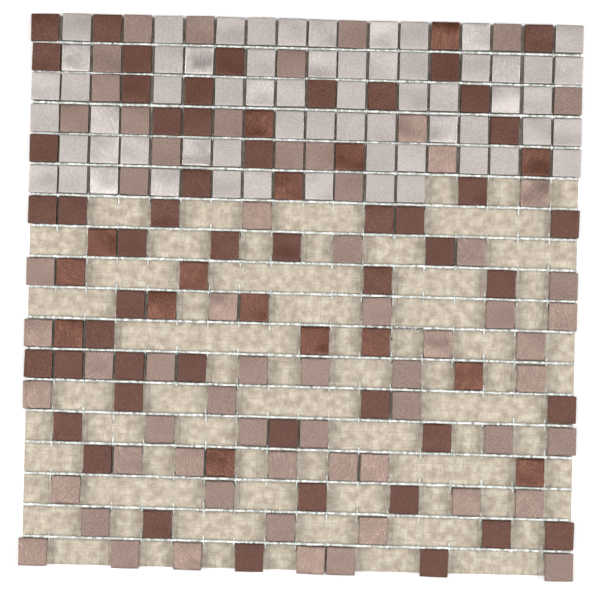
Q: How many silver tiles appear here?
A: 62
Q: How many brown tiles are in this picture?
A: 67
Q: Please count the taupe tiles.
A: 63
